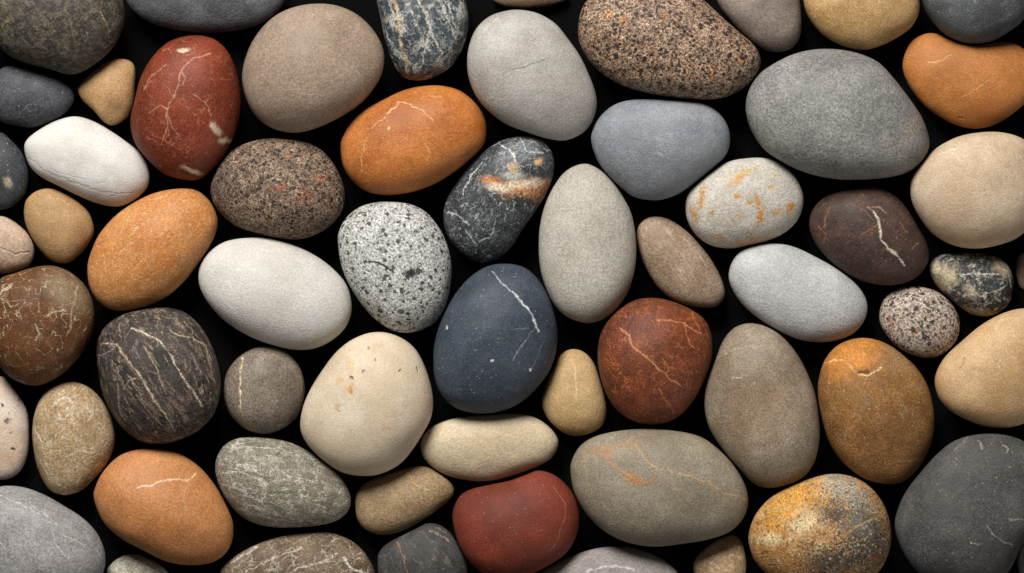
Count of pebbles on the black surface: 62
